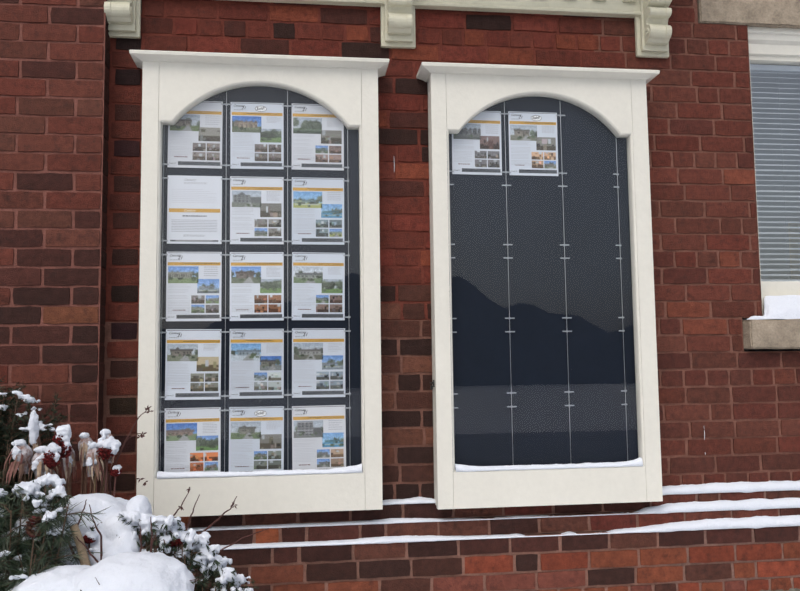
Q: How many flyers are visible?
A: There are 17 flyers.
